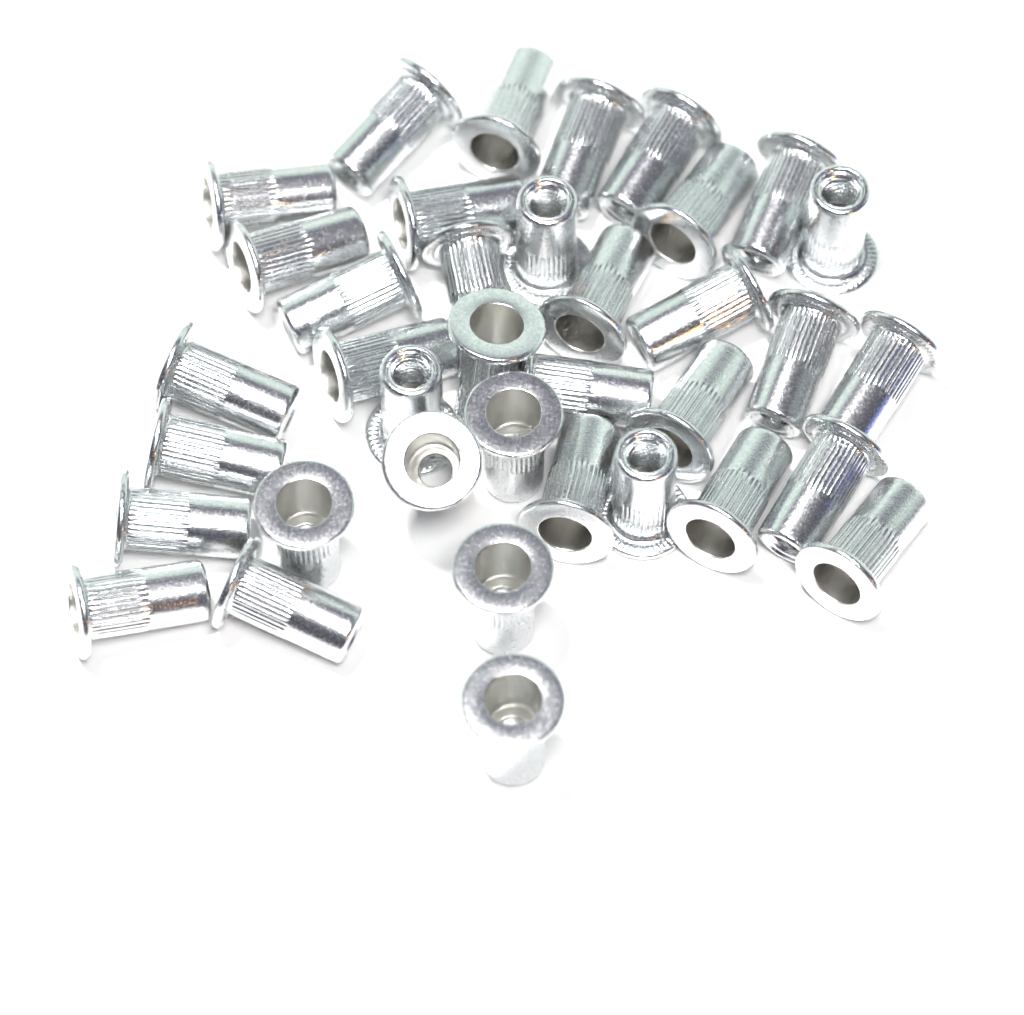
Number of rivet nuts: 37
